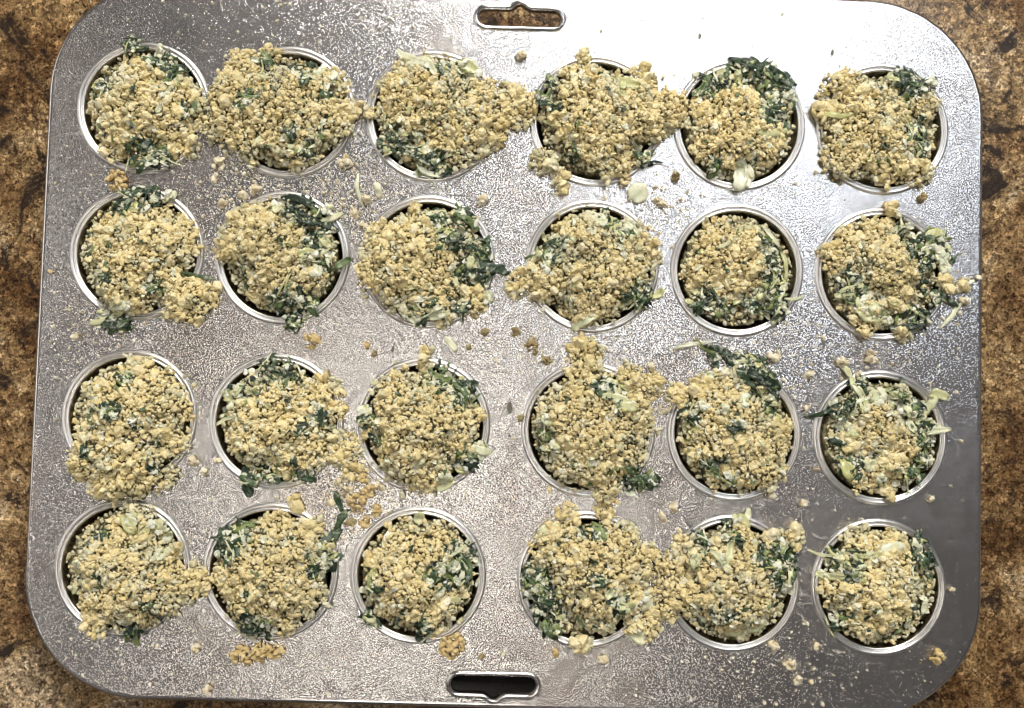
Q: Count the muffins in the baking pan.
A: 24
